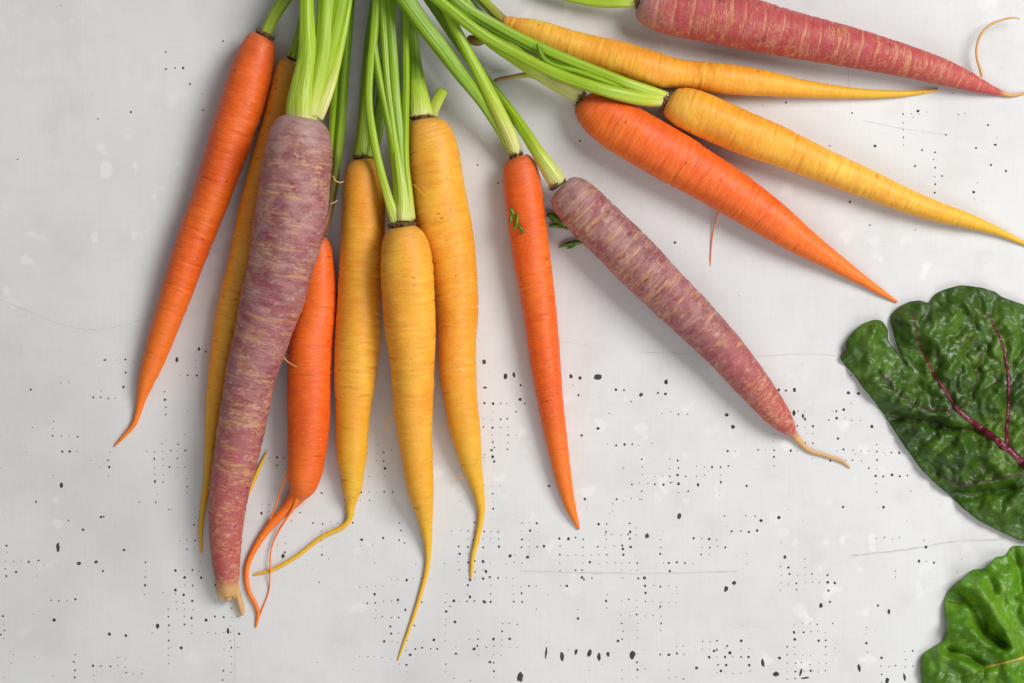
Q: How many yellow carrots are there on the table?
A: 6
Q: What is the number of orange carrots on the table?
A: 4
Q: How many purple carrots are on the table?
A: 3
